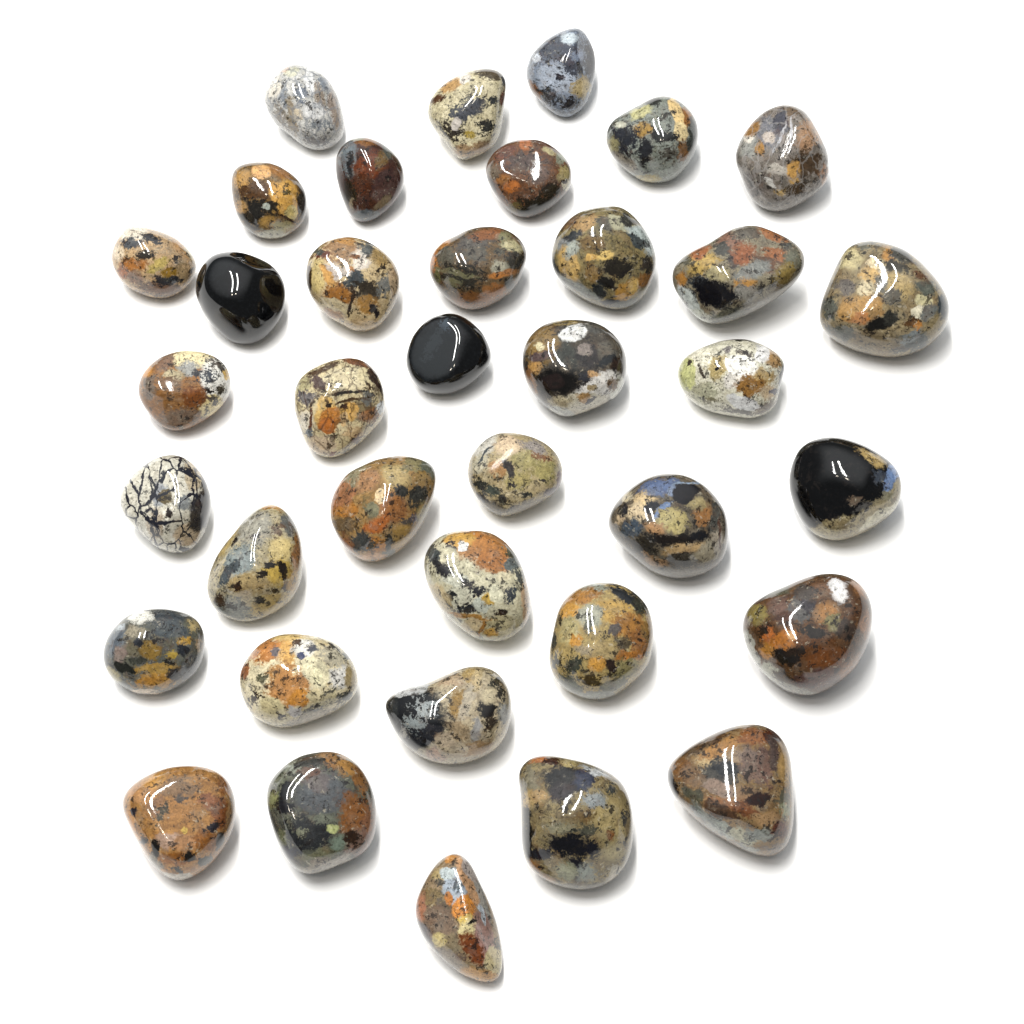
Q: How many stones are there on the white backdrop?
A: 37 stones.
